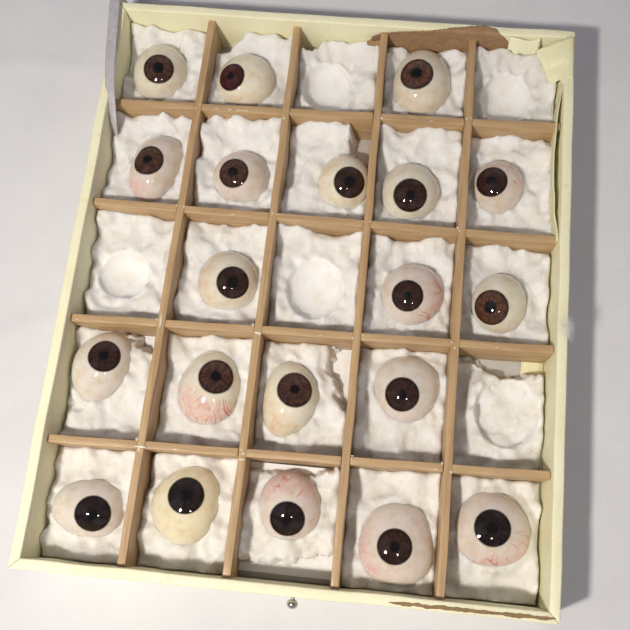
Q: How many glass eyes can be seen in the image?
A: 20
